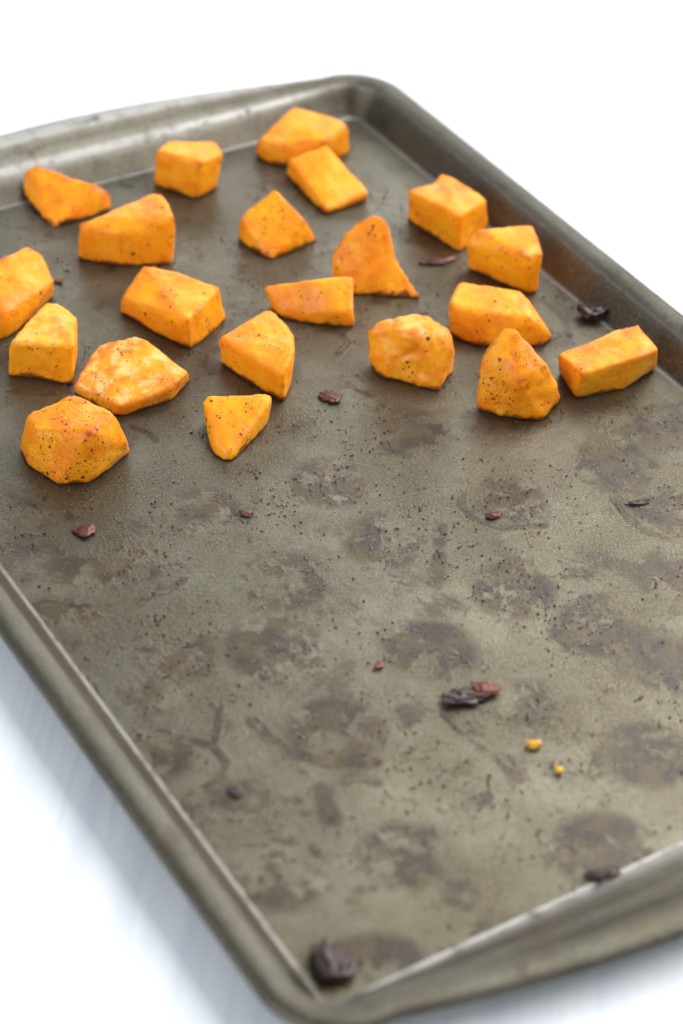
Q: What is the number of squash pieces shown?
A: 21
